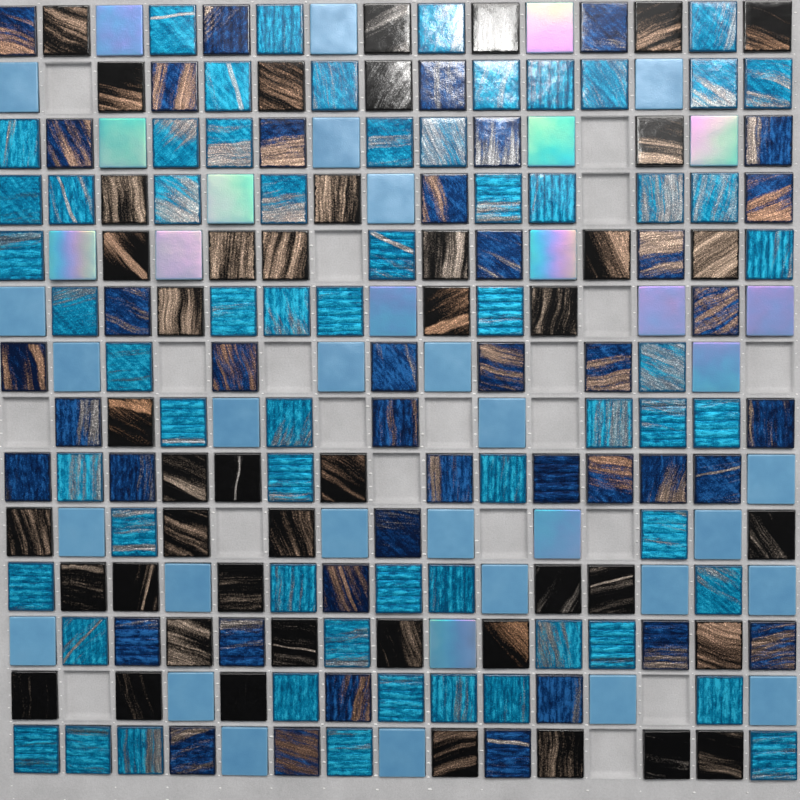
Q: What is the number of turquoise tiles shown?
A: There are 63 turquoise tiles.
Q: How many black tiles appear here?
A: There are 45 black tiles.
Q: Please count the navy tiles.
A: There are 41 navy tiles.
